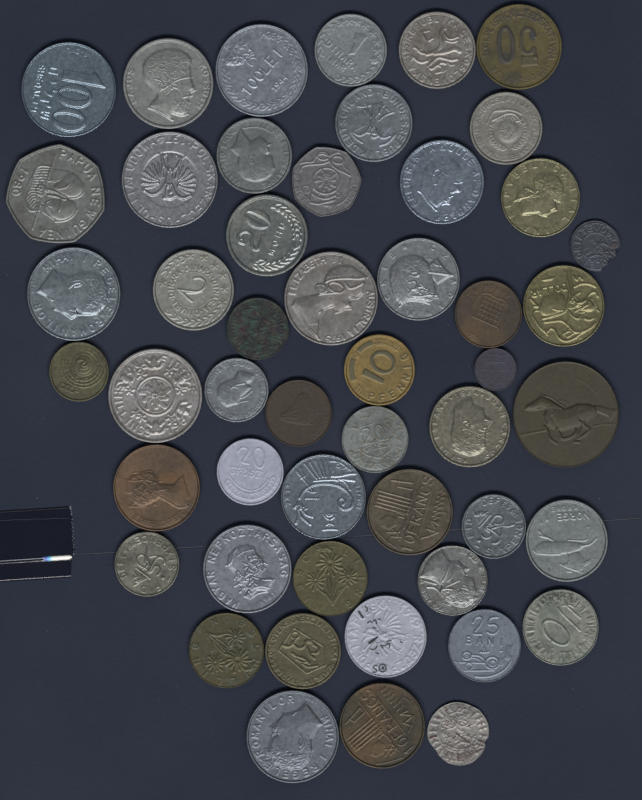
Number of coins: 50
